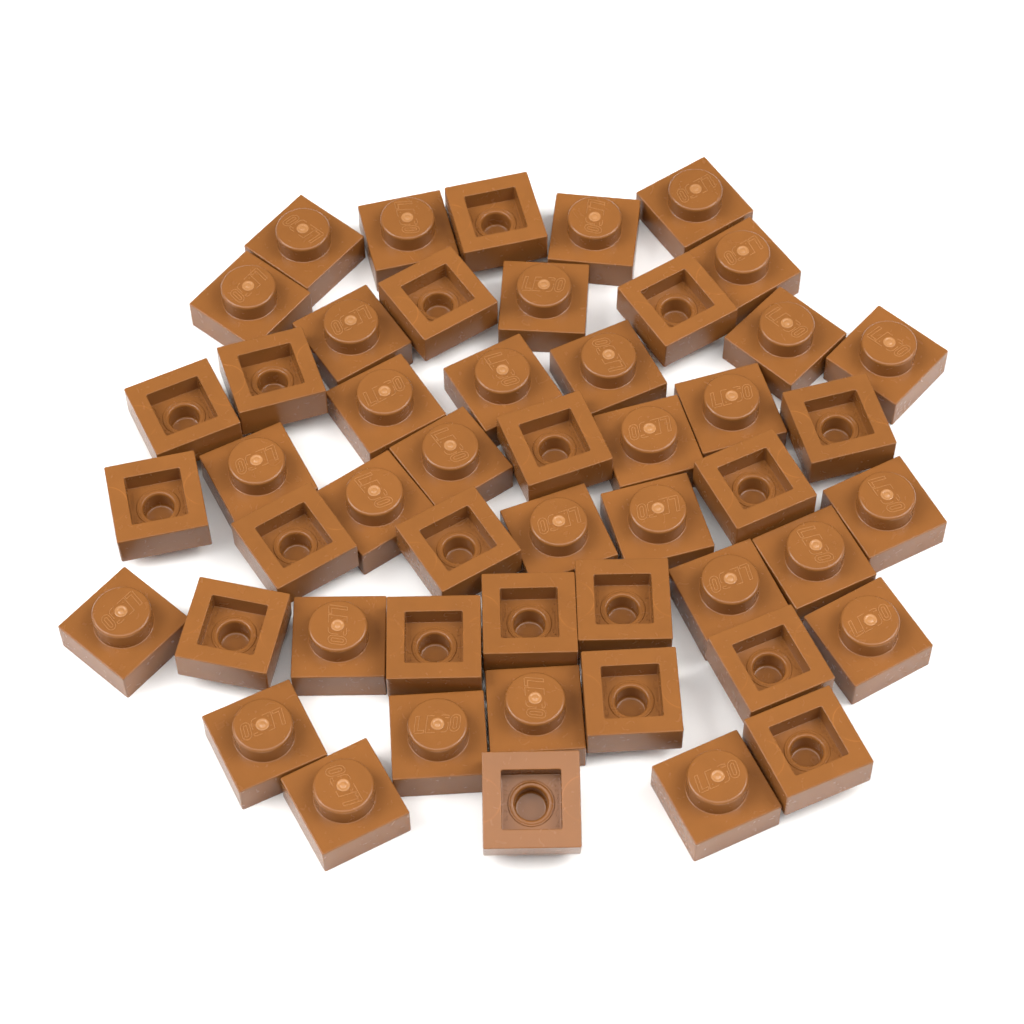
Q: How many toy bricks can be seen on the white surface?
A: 50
